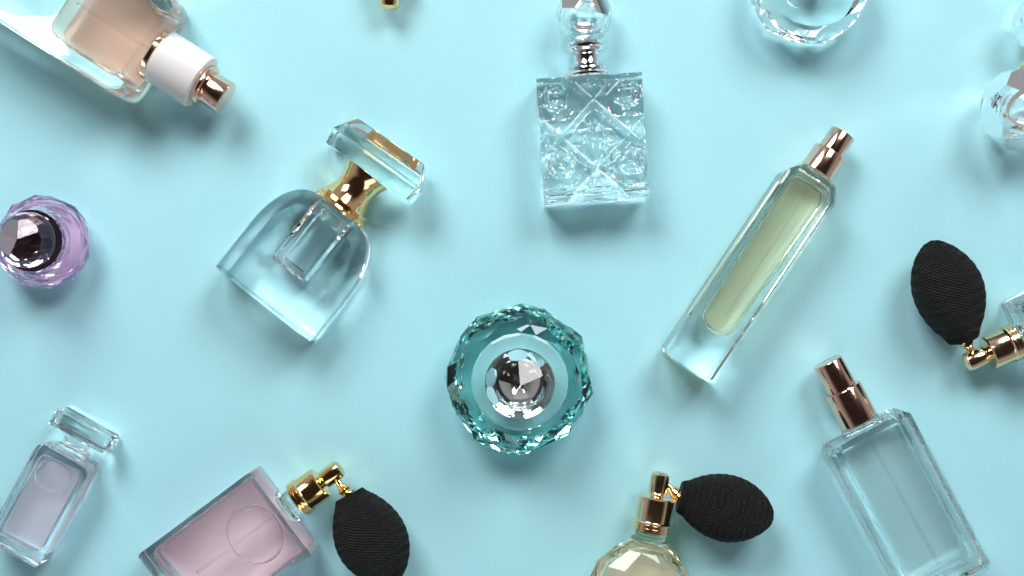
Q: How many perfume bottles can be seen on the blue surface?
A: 13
